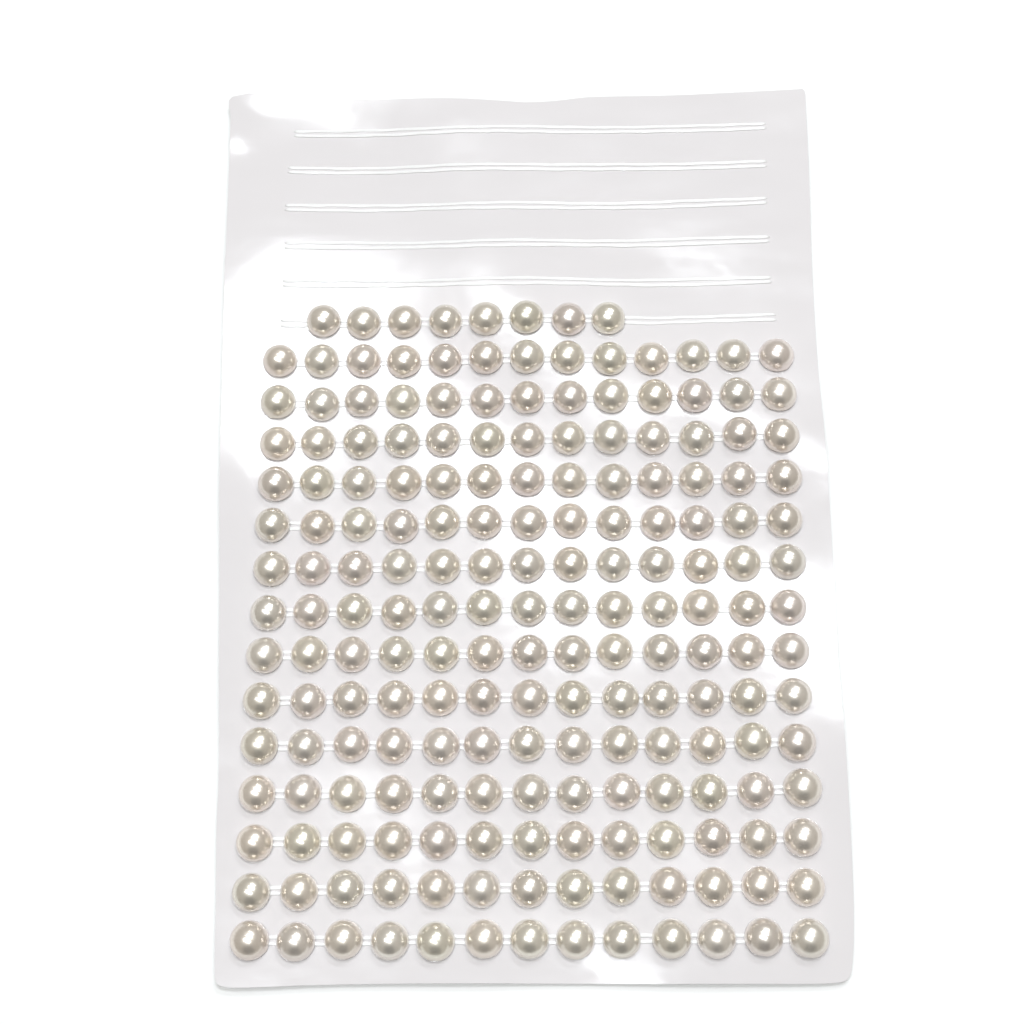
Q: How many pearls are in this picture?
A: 190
